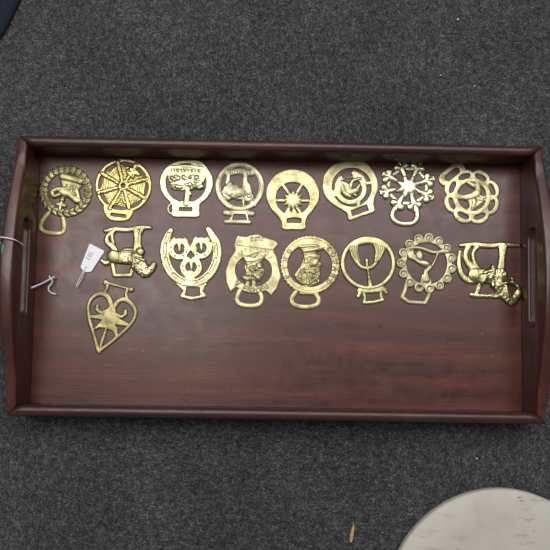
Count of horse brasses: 16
